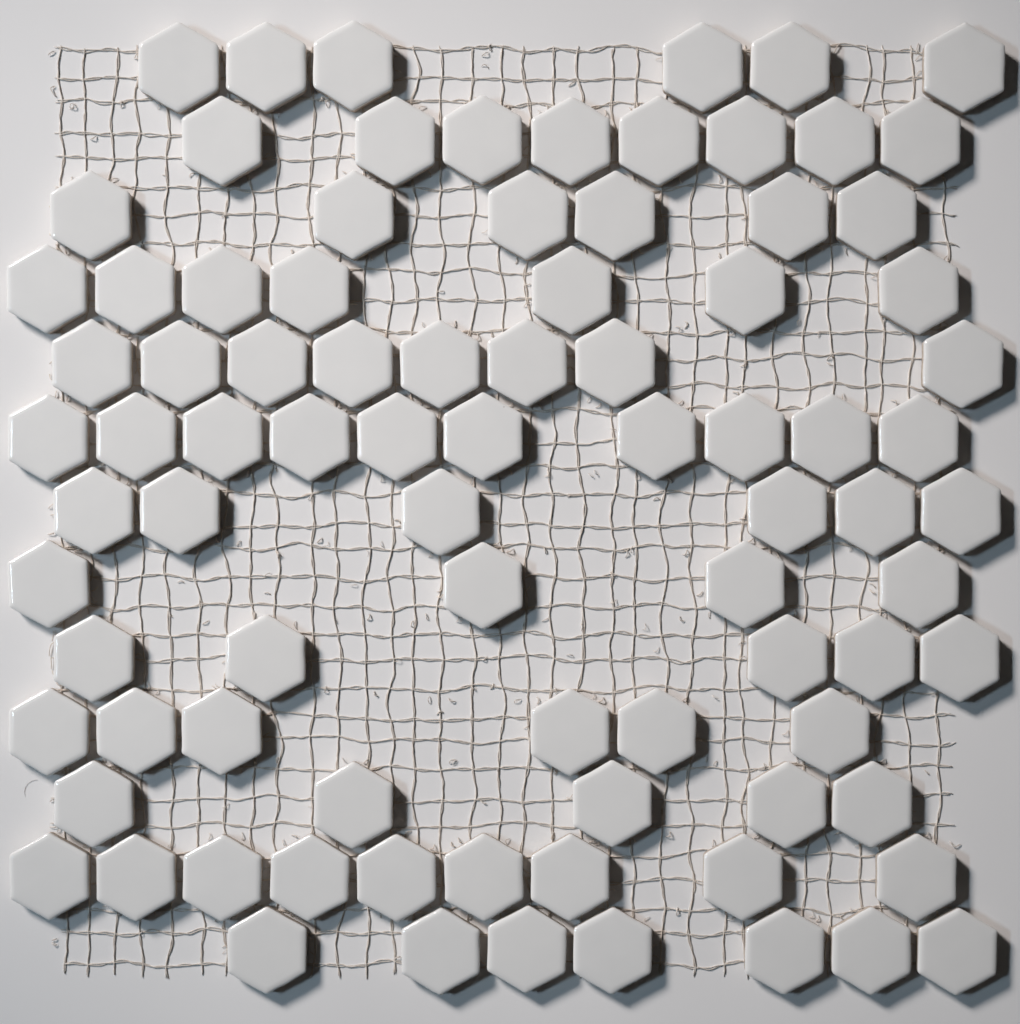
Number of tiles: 87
